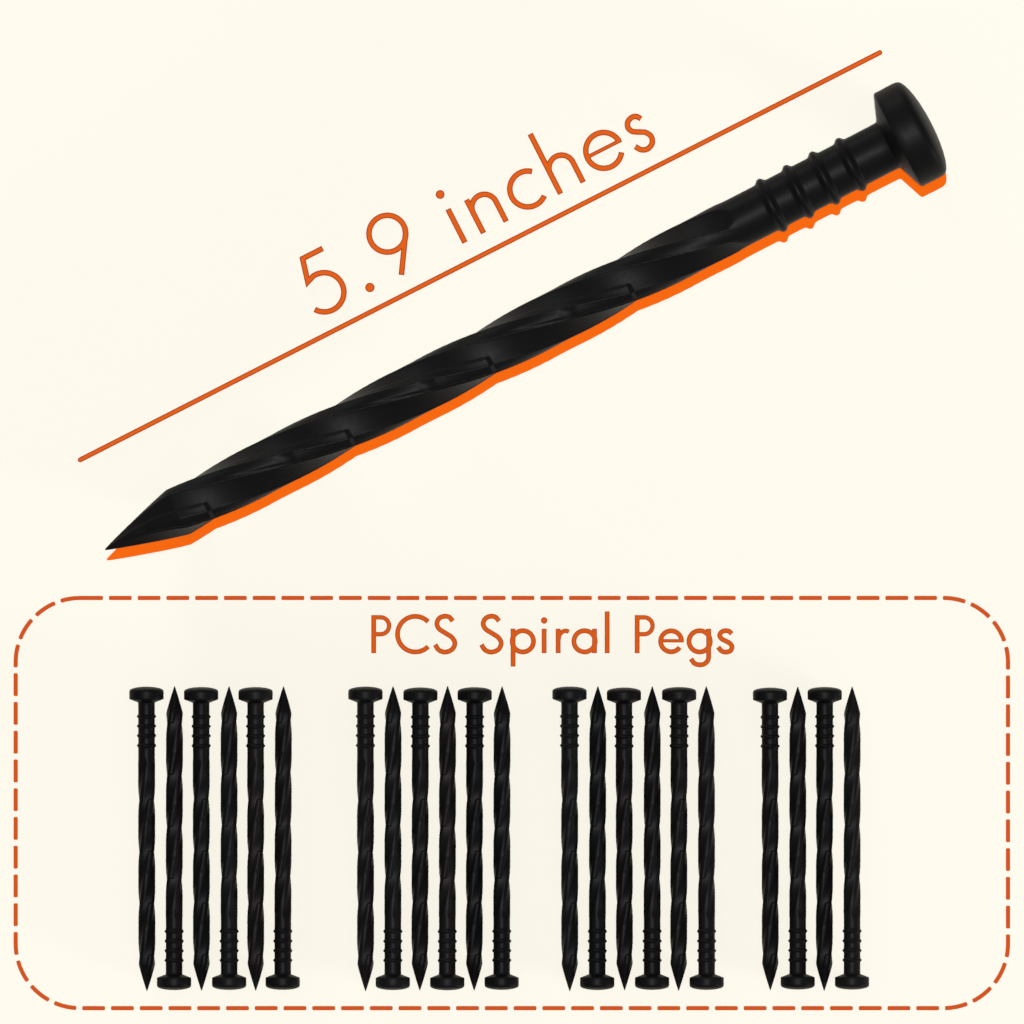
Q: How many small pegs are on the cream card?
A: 22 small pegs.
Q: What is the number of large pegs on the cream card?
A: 1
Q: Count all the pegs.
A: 23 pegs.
